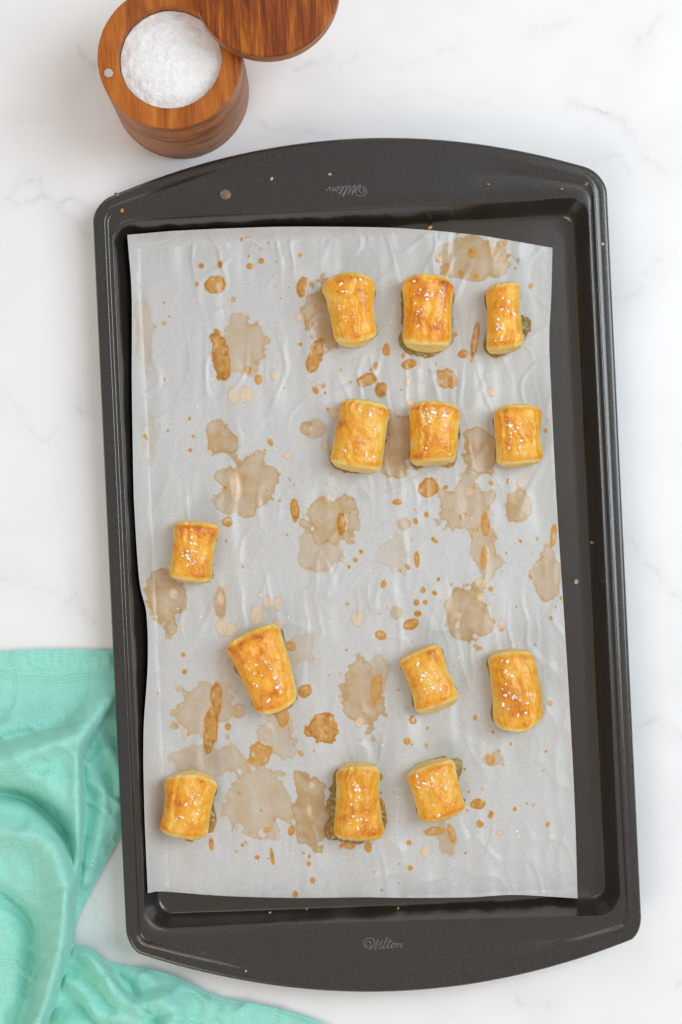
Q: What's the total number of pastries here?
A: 13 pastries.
